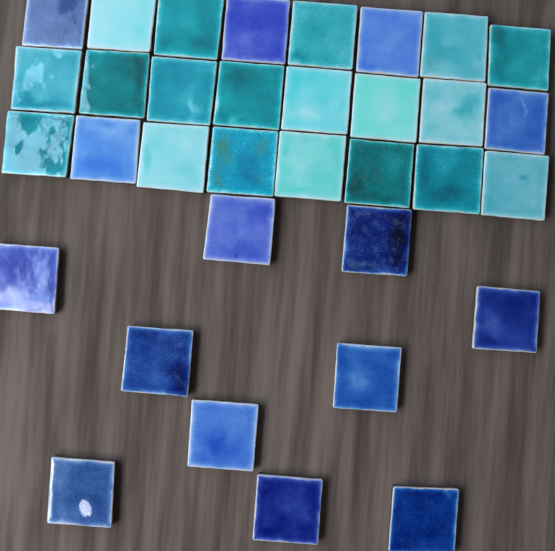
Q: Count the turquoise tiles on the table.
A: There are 19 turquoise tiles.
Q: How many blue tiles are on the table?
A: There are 15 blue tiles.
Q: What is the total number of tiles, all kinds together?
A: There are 34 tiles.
